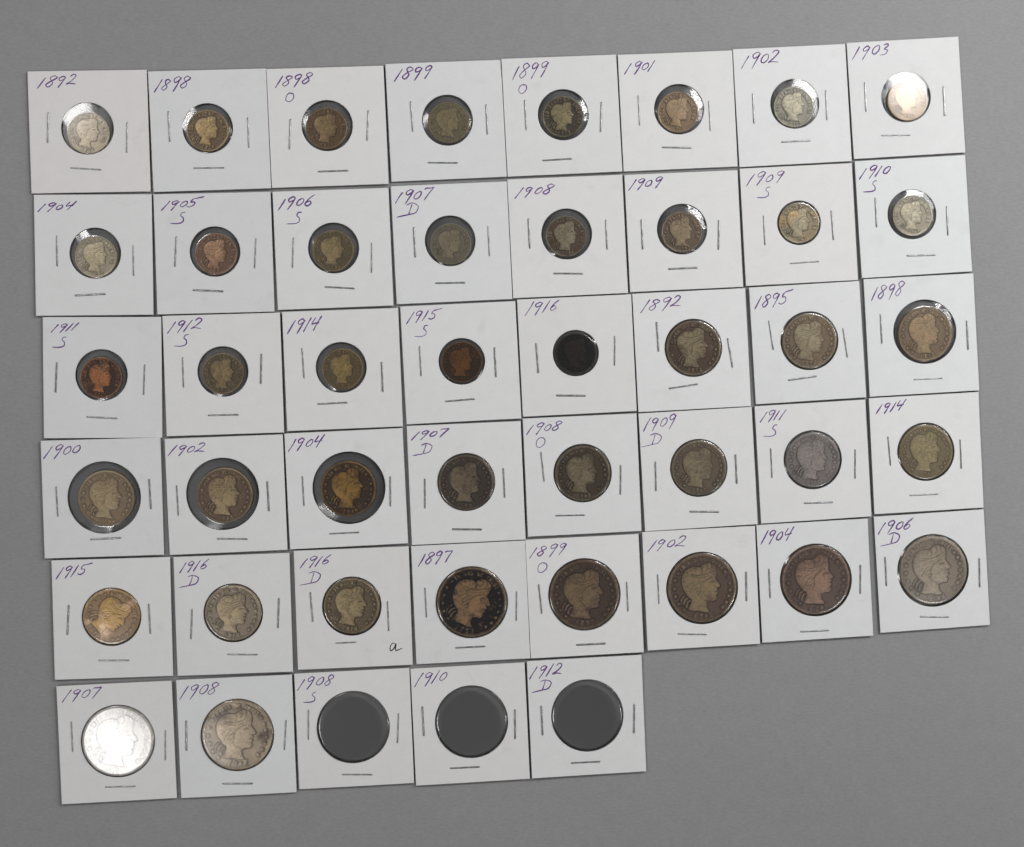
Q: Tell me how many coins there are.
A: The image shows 42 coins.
